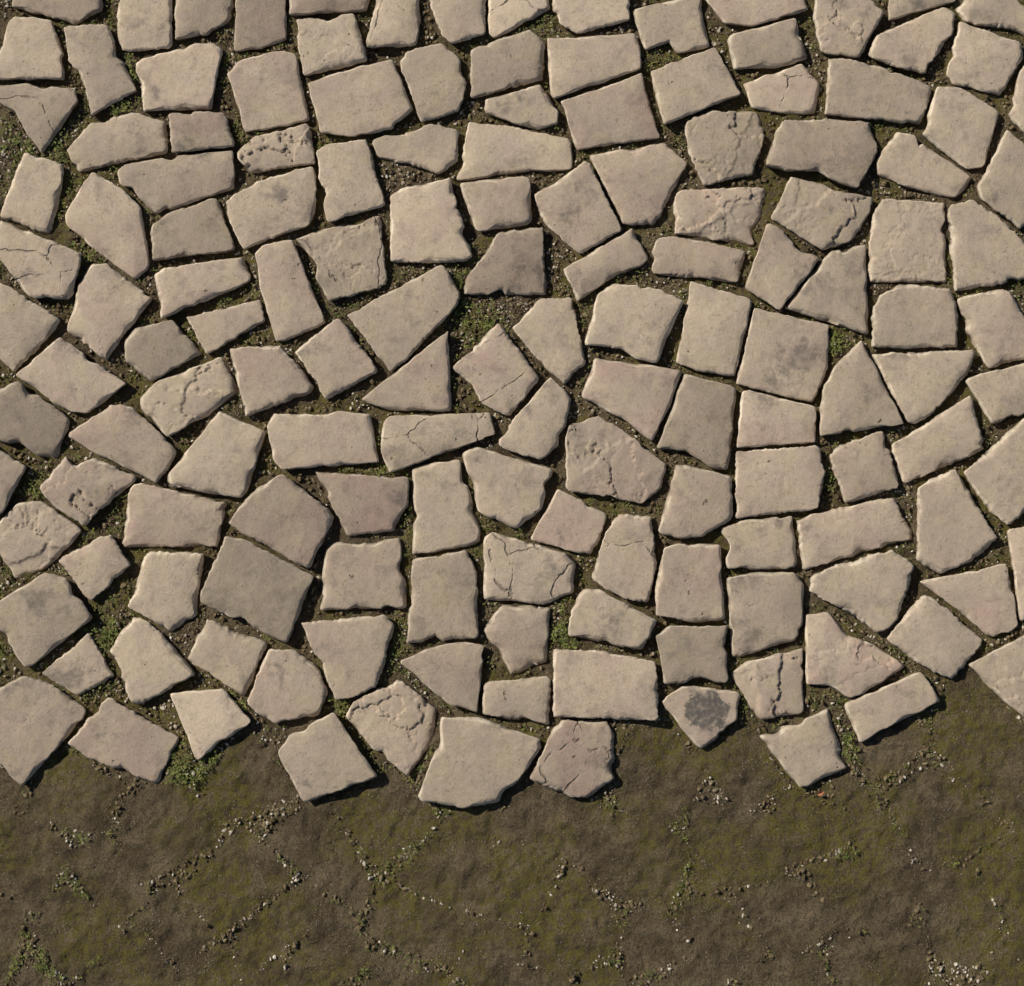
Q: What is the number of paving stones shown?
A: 151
